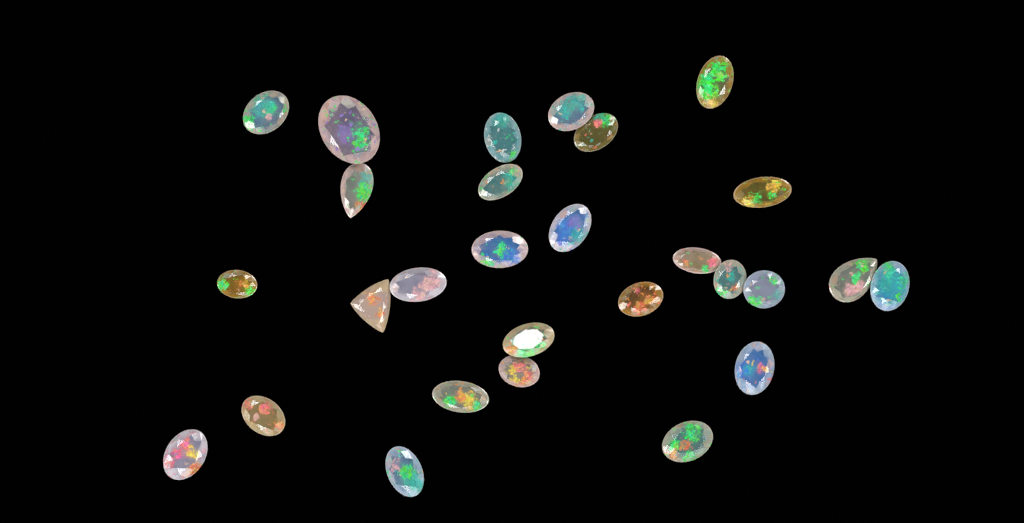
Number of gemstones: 28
